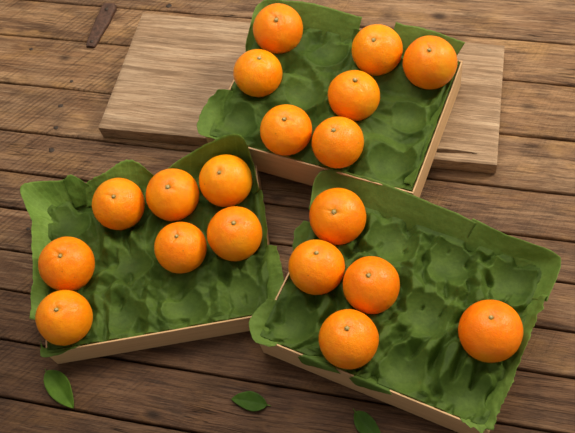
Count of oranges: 19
